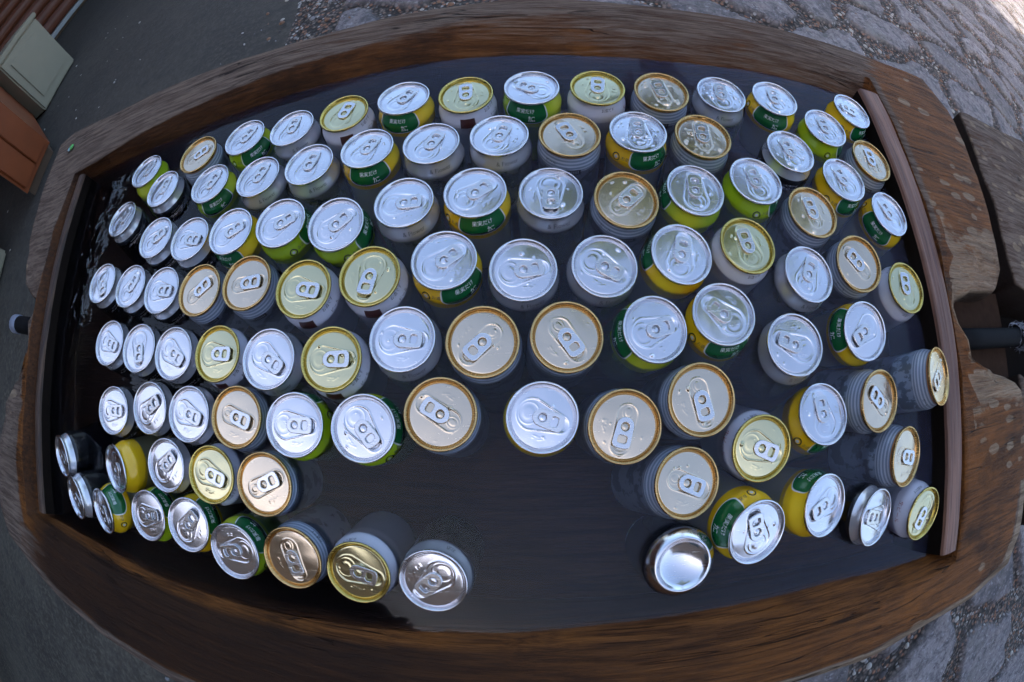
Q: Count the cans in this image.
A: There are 103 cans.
